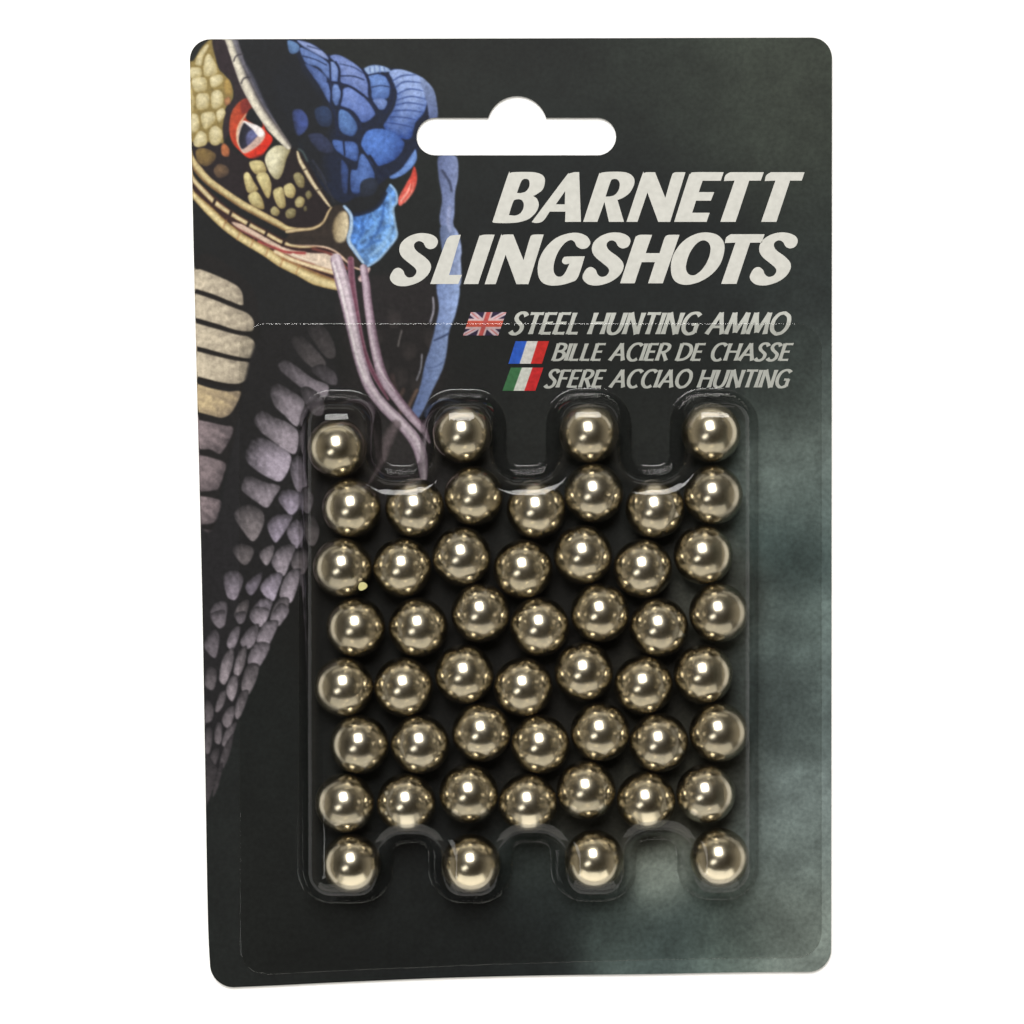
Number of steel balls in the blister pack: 50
